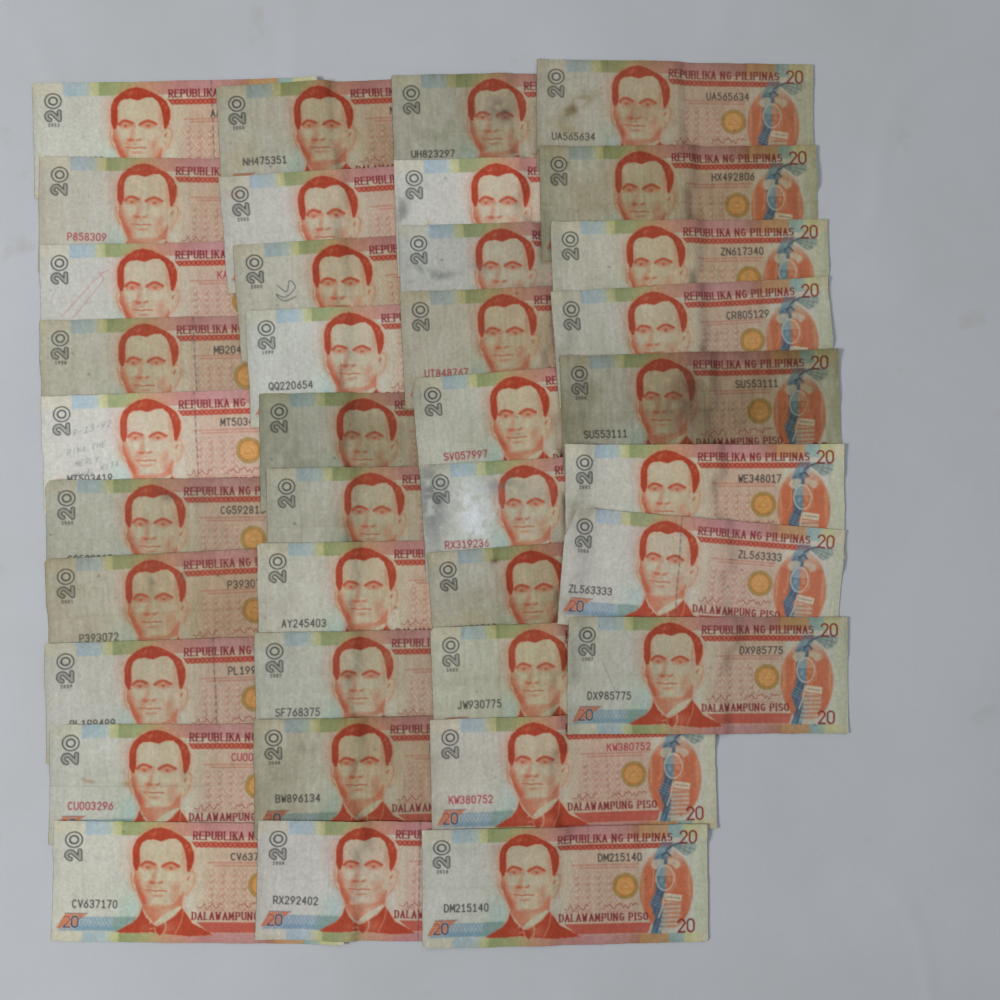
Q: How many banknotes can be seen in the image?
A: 38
